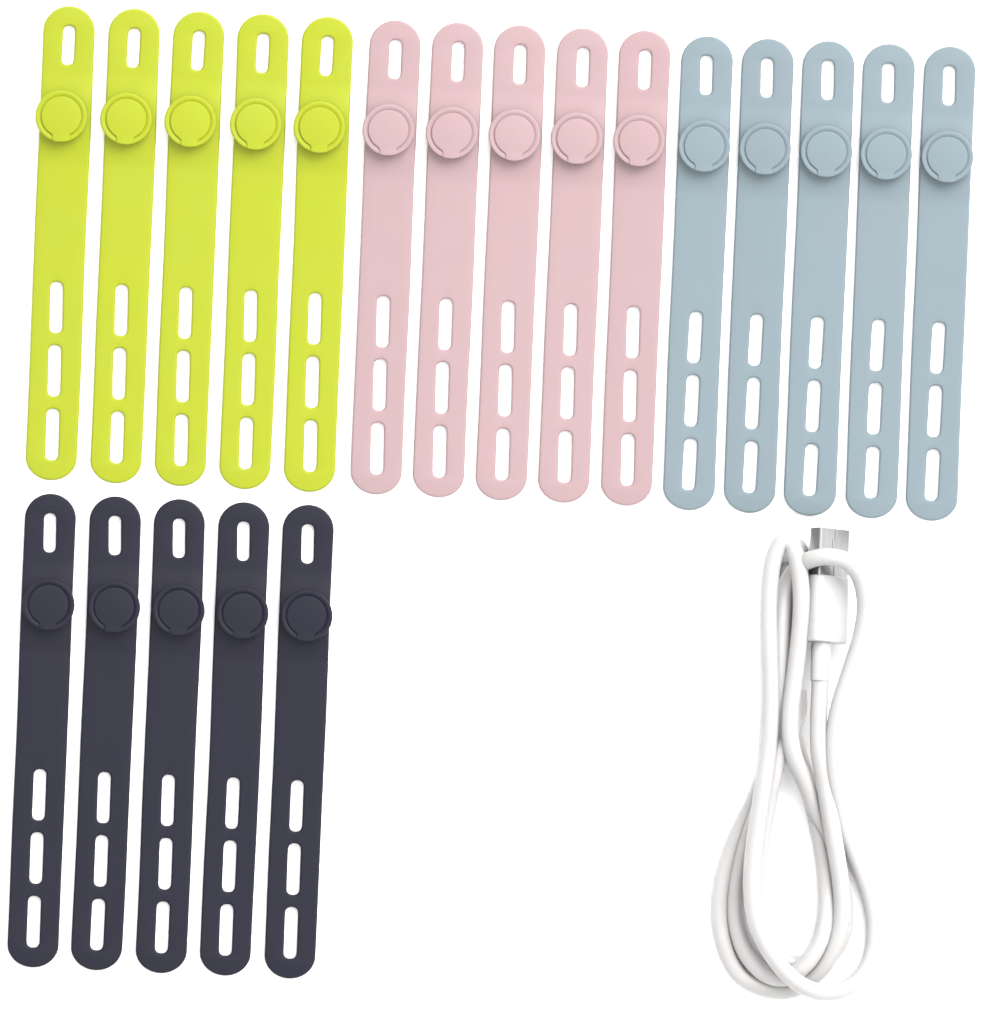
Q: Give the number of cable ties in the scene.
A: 20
